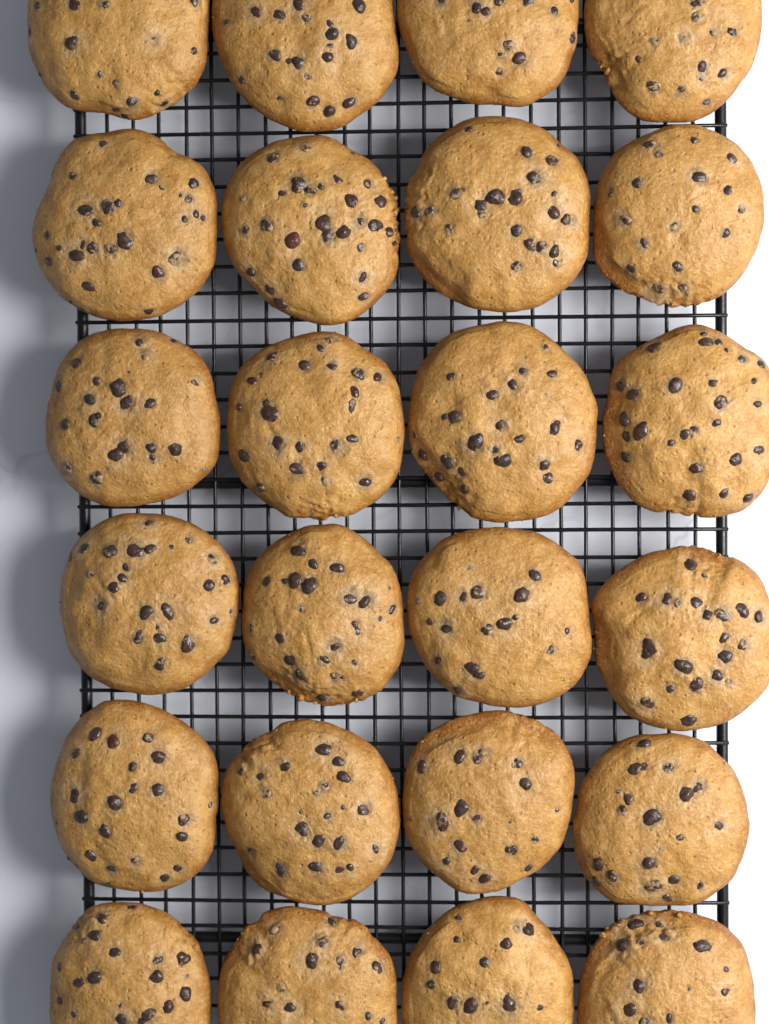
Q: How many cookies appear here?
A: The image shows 24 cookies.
